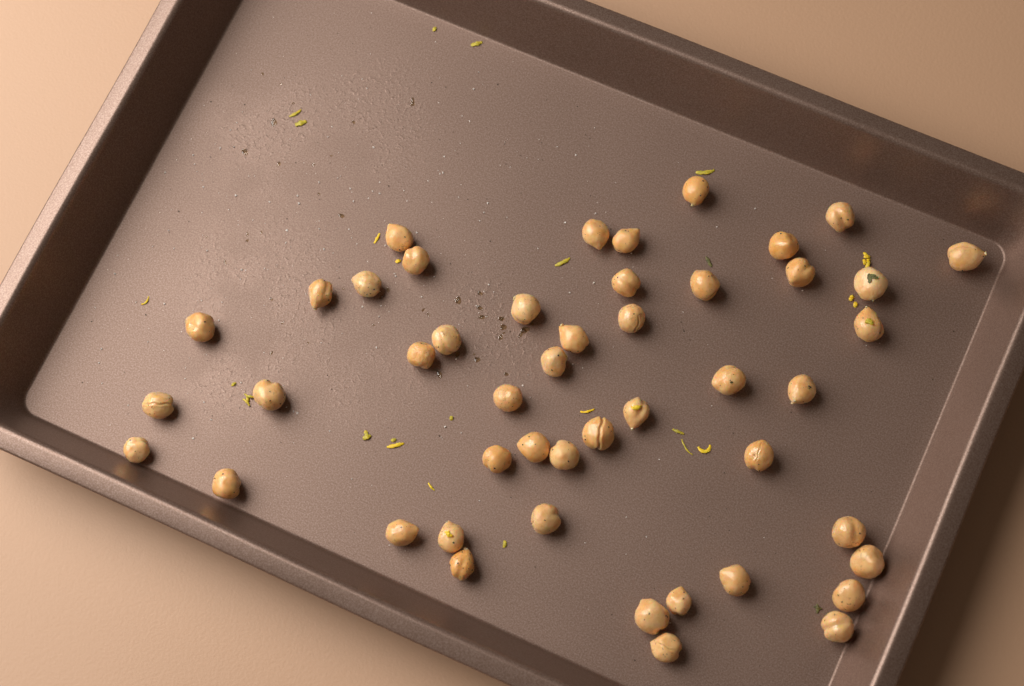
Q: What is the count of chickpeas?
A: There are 47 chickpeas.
